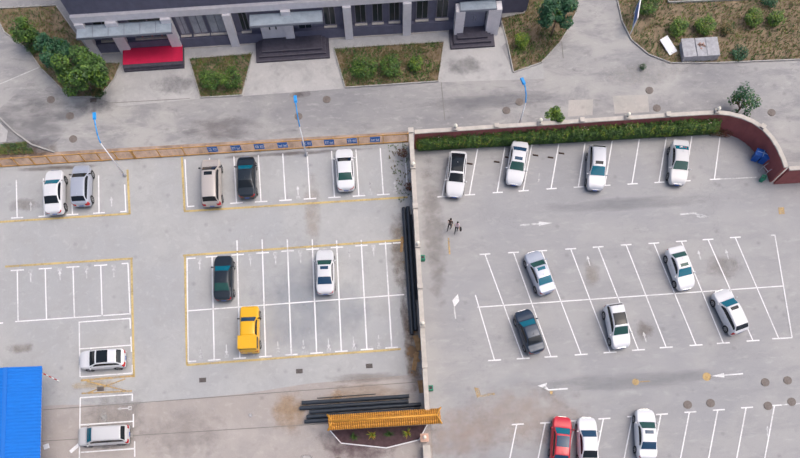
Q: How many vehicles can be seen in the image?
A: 22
